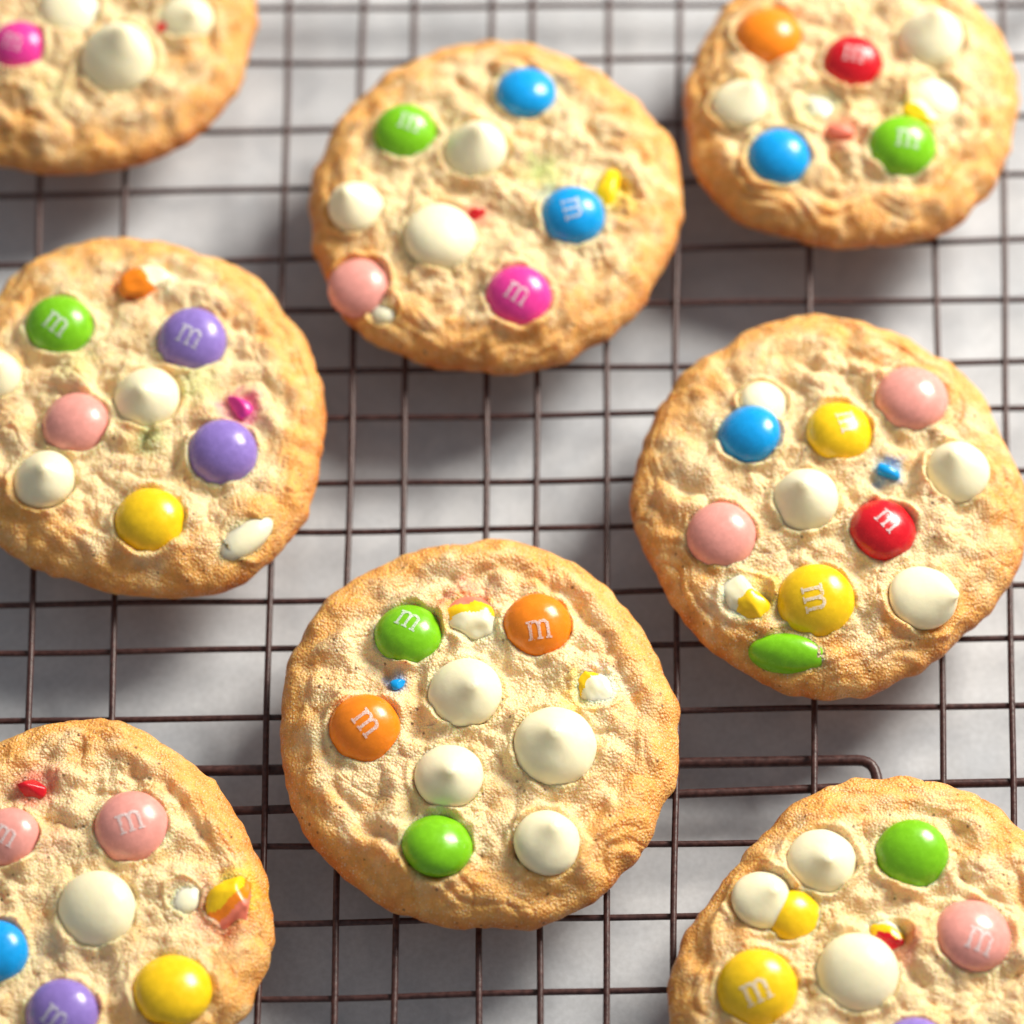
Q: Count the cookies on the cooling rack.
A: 8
